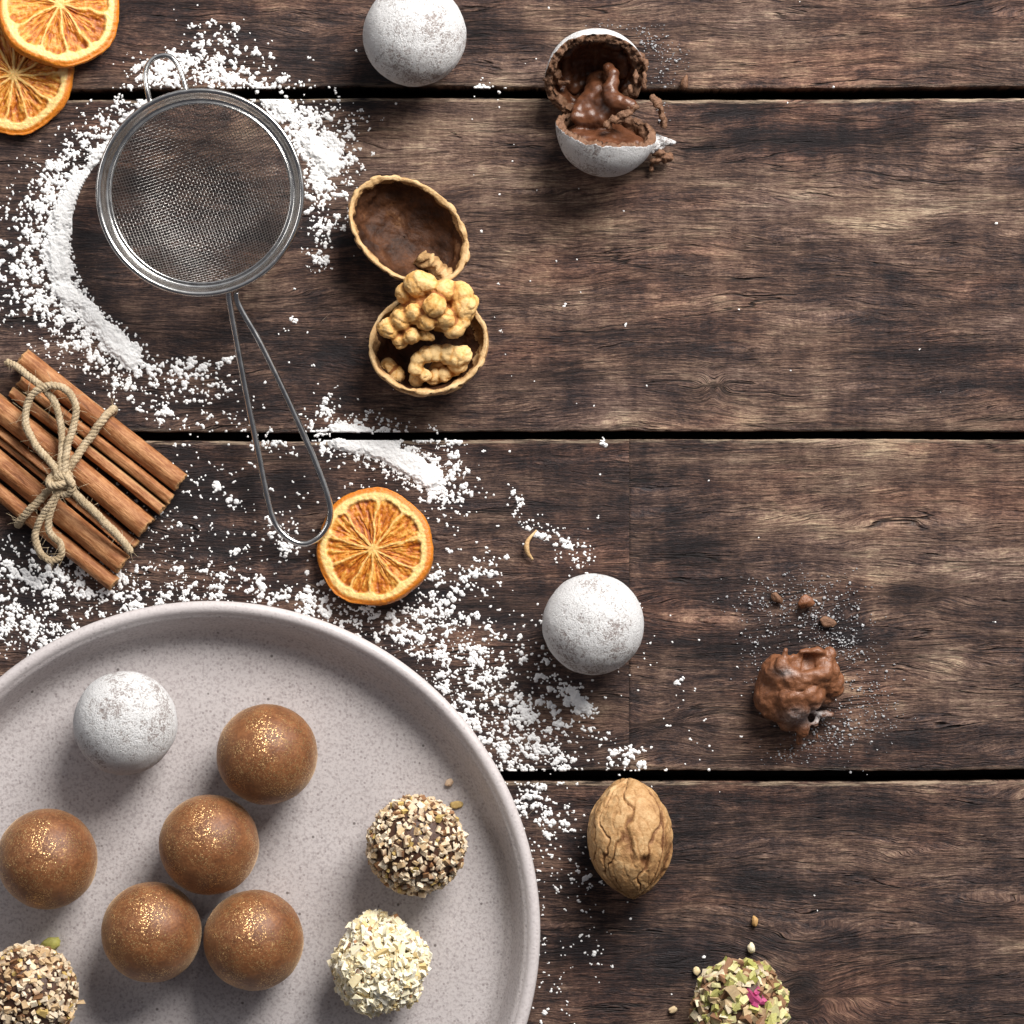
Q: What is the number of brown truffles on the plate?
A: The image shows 5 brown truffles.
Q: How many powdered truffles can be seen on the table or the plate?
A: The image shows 4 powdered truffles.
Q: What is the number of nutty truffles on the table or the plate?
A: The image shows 4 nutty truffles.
